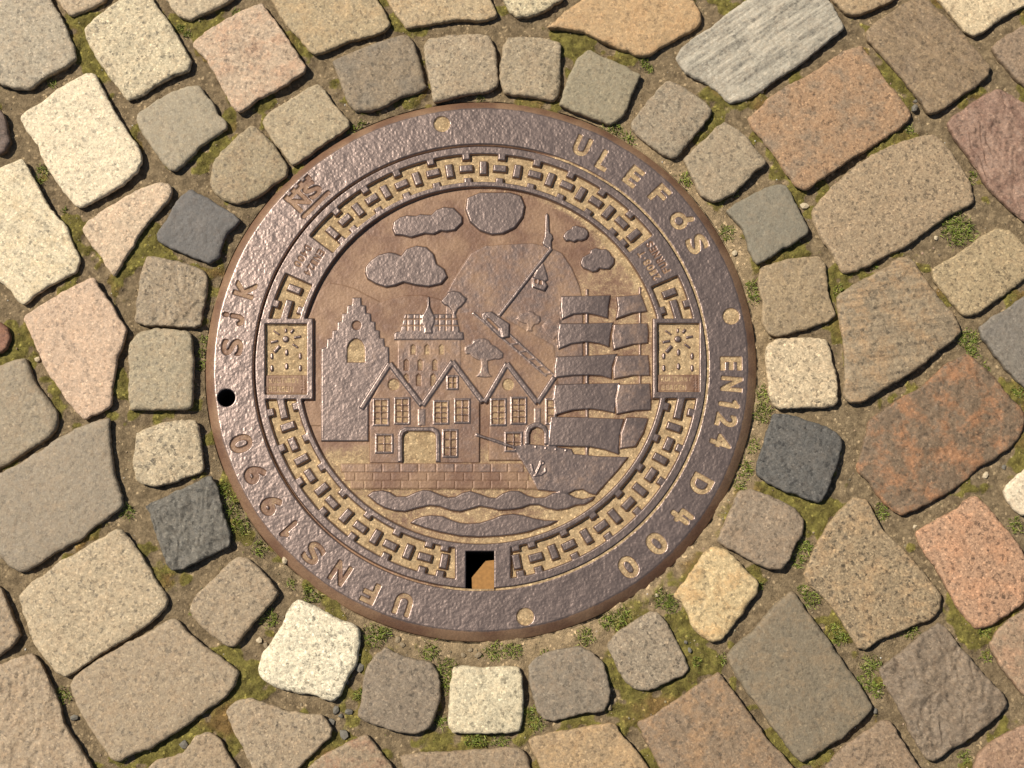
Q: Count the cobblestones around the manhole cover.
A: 73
